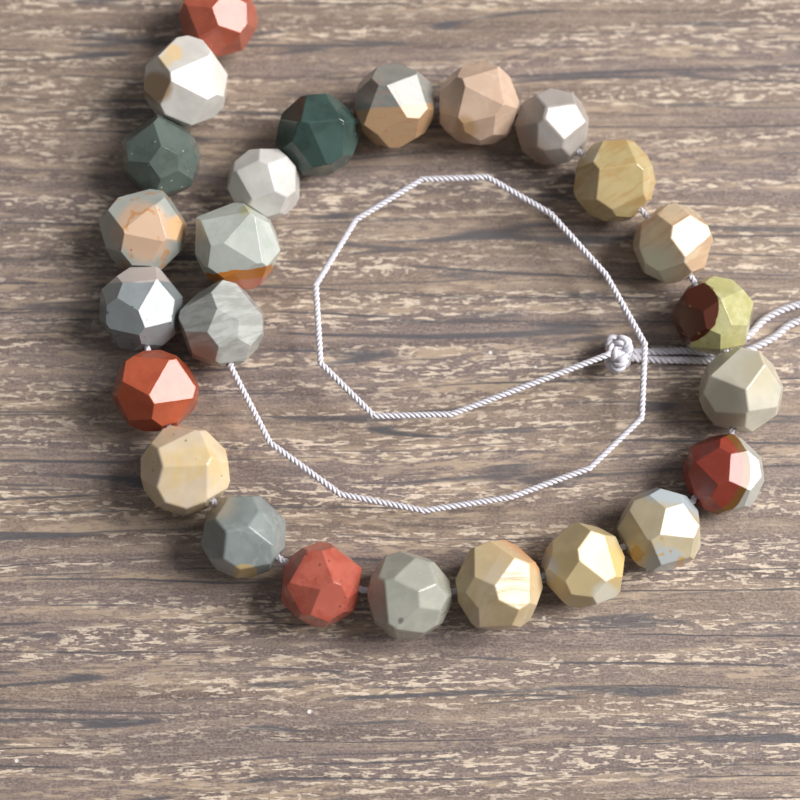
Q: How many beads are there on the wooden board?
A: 25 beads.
